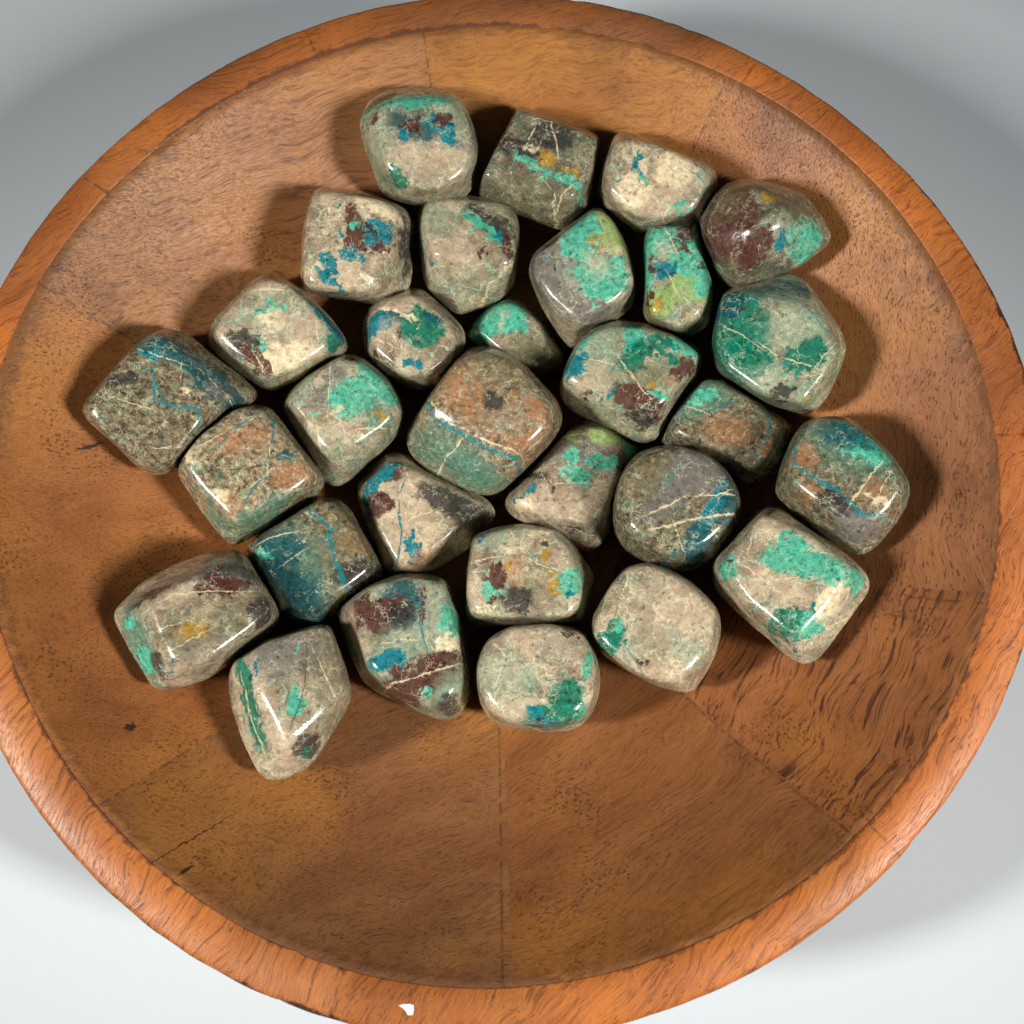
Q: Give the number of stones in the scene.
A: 30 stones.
